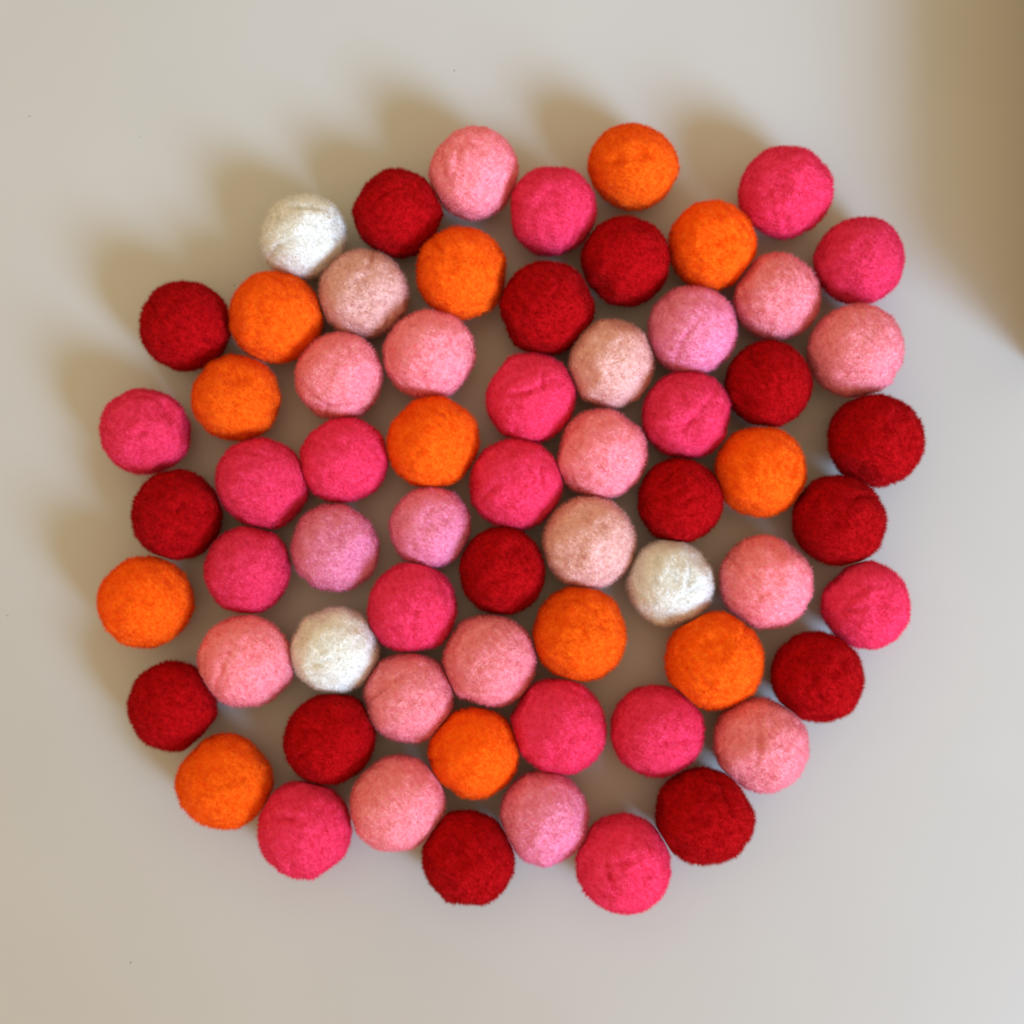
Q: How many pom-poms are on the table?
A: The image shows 65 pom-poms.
